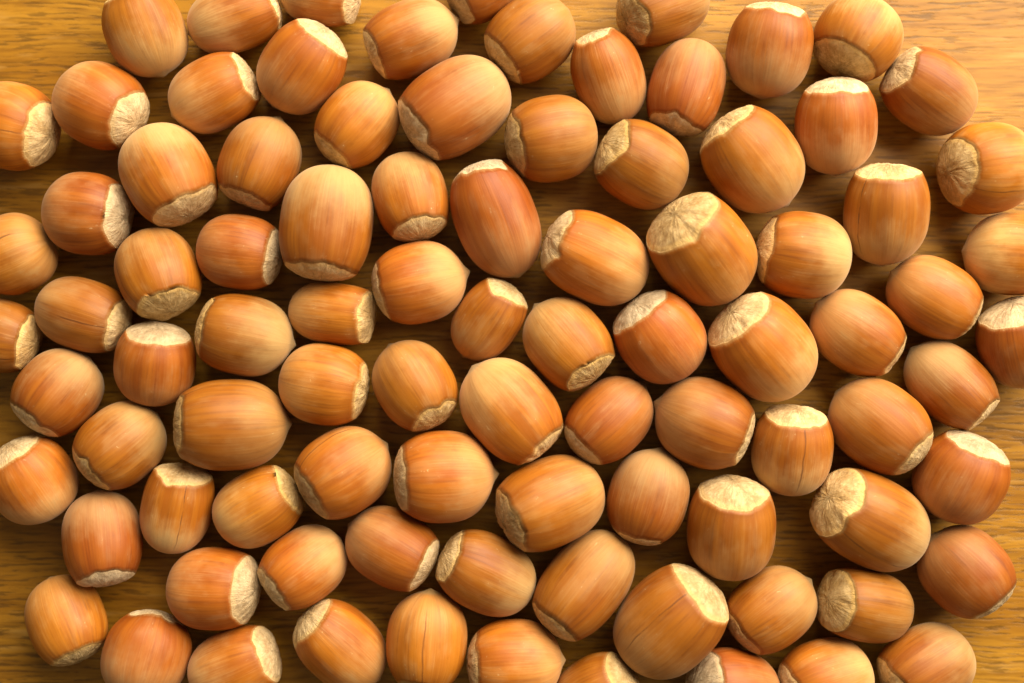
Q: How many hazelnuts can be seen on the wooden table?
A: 91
